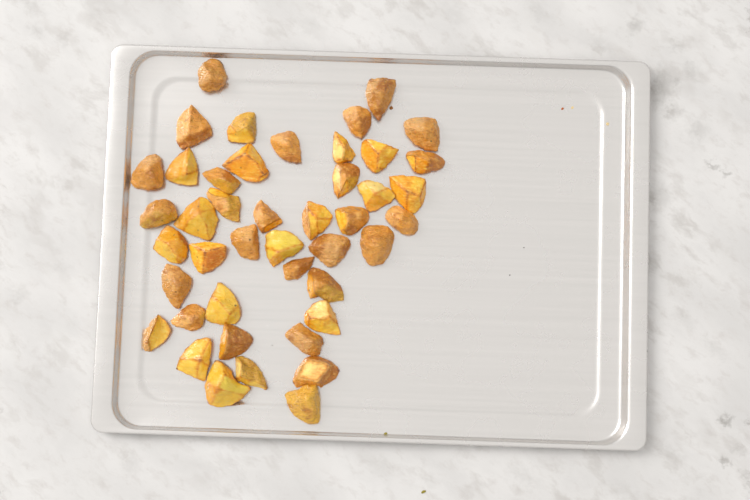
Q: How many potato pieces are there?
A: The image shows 44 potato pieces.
